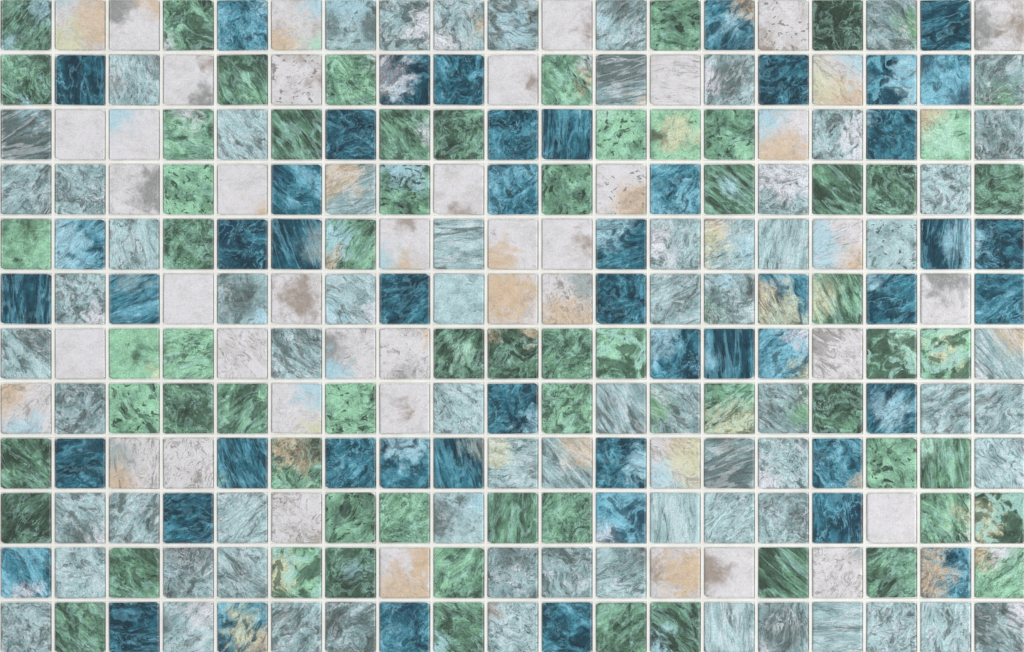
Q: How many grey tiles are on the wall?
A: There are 70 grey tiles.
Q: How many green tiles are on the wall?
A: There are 64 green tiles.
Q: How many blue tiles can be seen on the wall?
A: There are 50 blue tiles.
